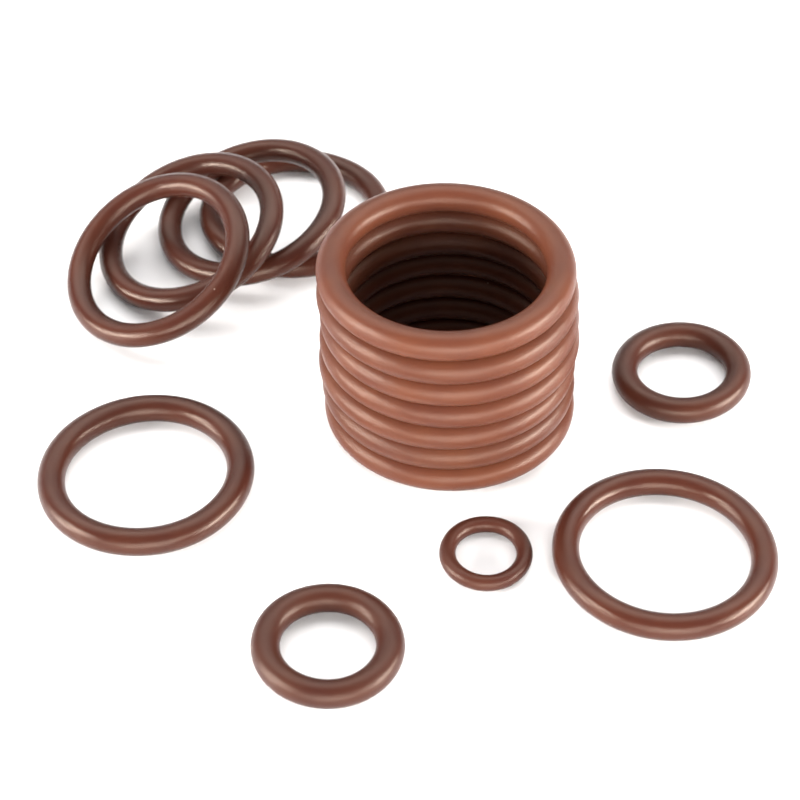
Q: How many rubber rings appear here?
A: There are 16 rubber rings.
